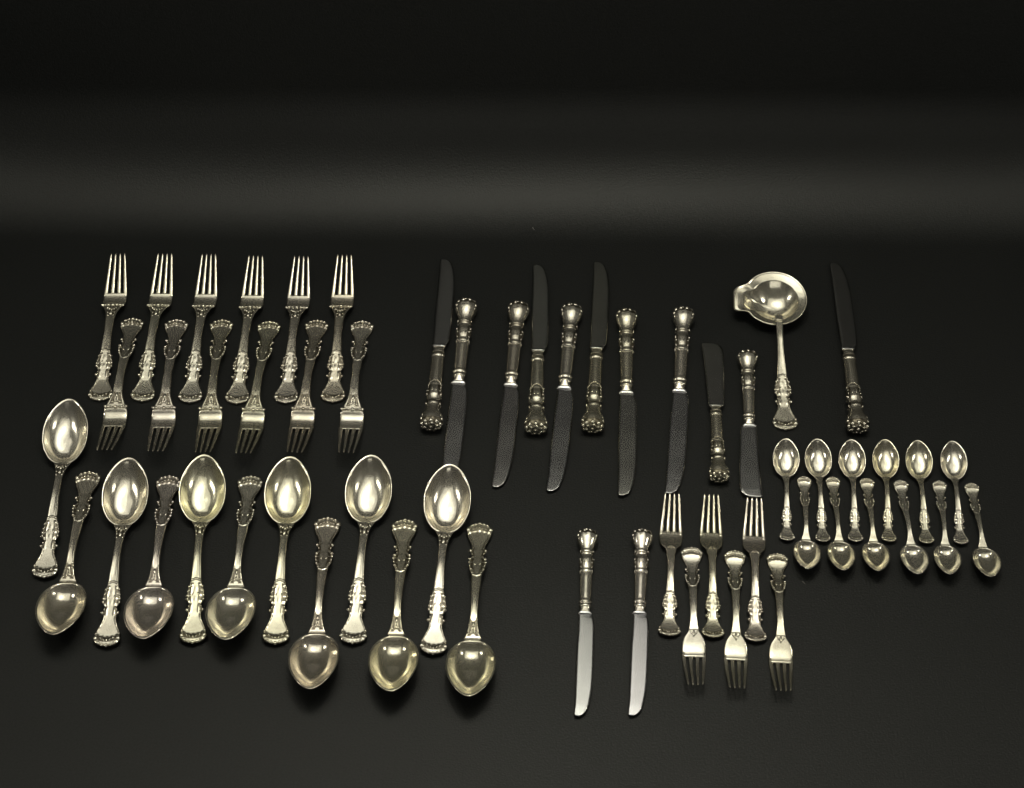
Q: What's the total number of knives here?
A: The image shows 13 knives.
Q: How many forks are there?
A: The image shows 18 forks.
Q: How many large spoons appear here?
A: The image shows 12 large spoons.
